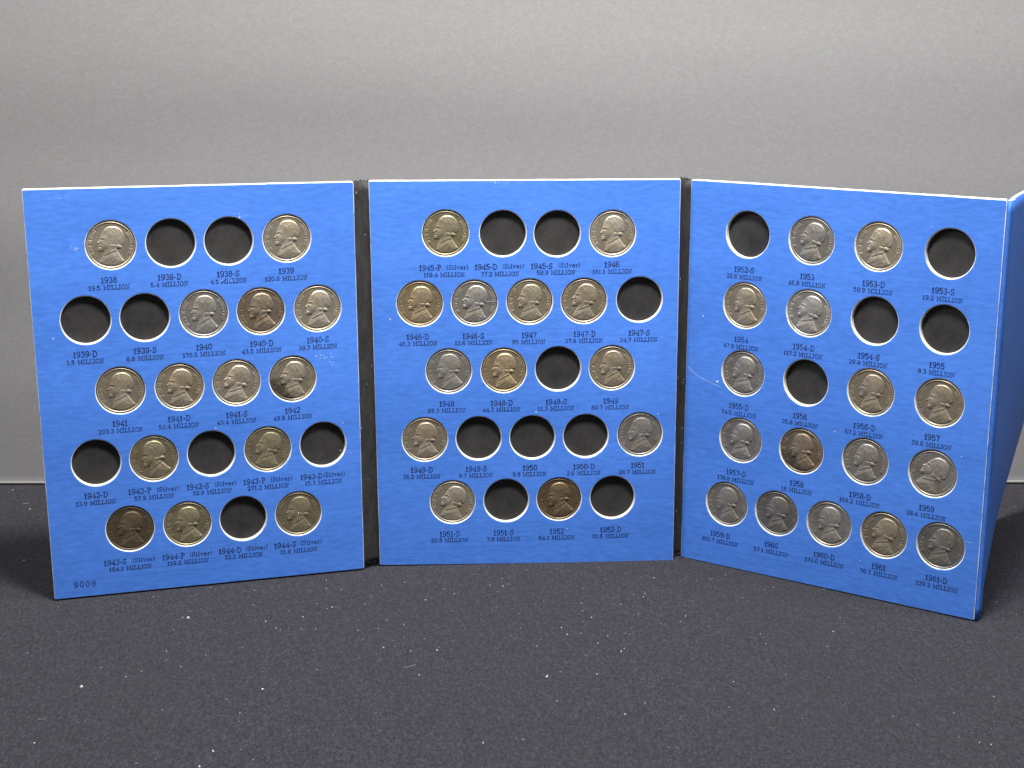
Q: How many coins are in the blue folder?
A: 43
